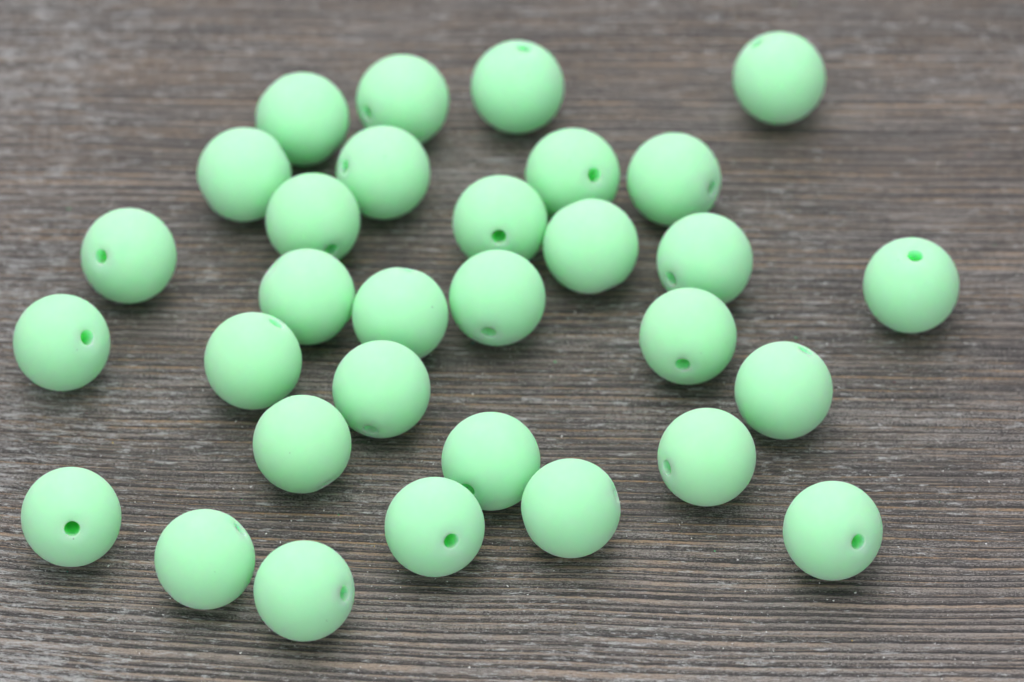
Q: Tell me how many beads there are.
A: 31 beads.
